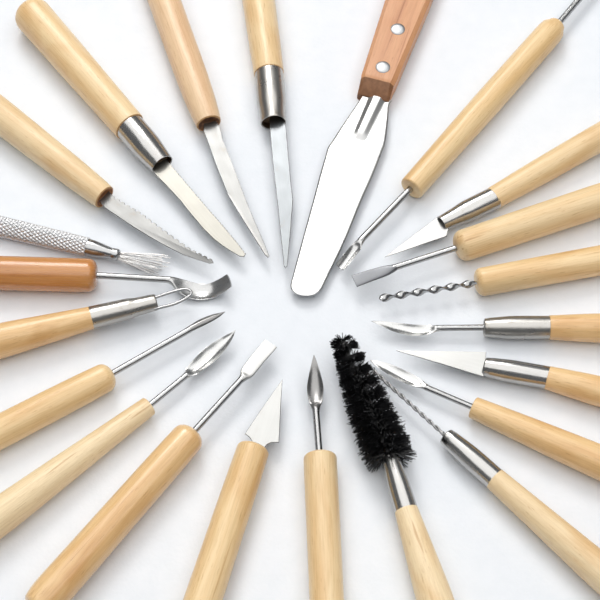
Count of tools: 22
